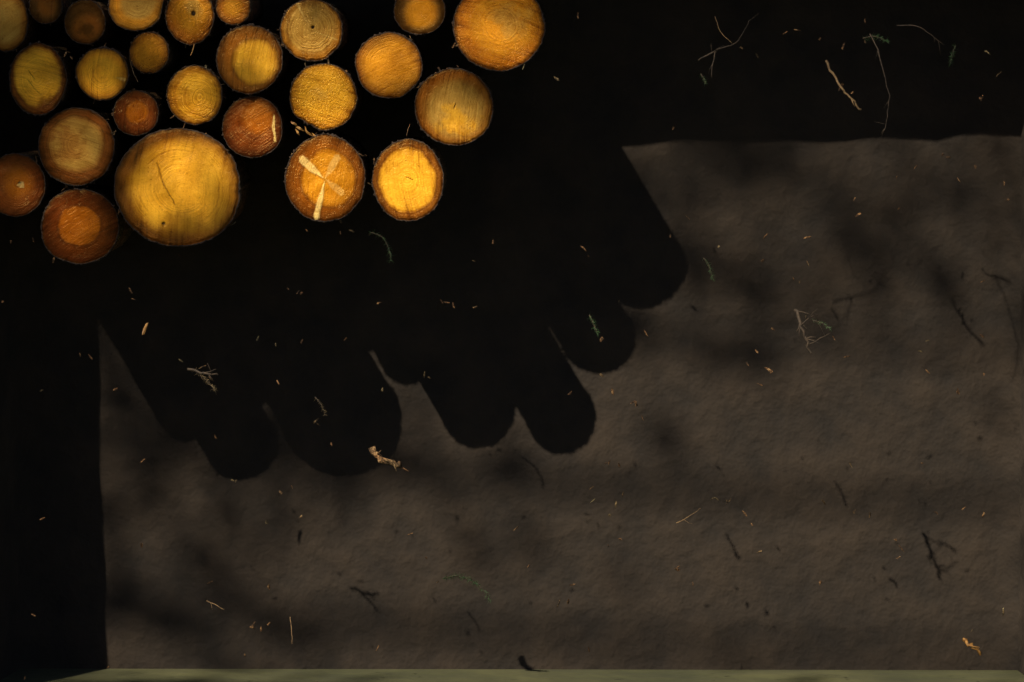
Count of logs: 25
